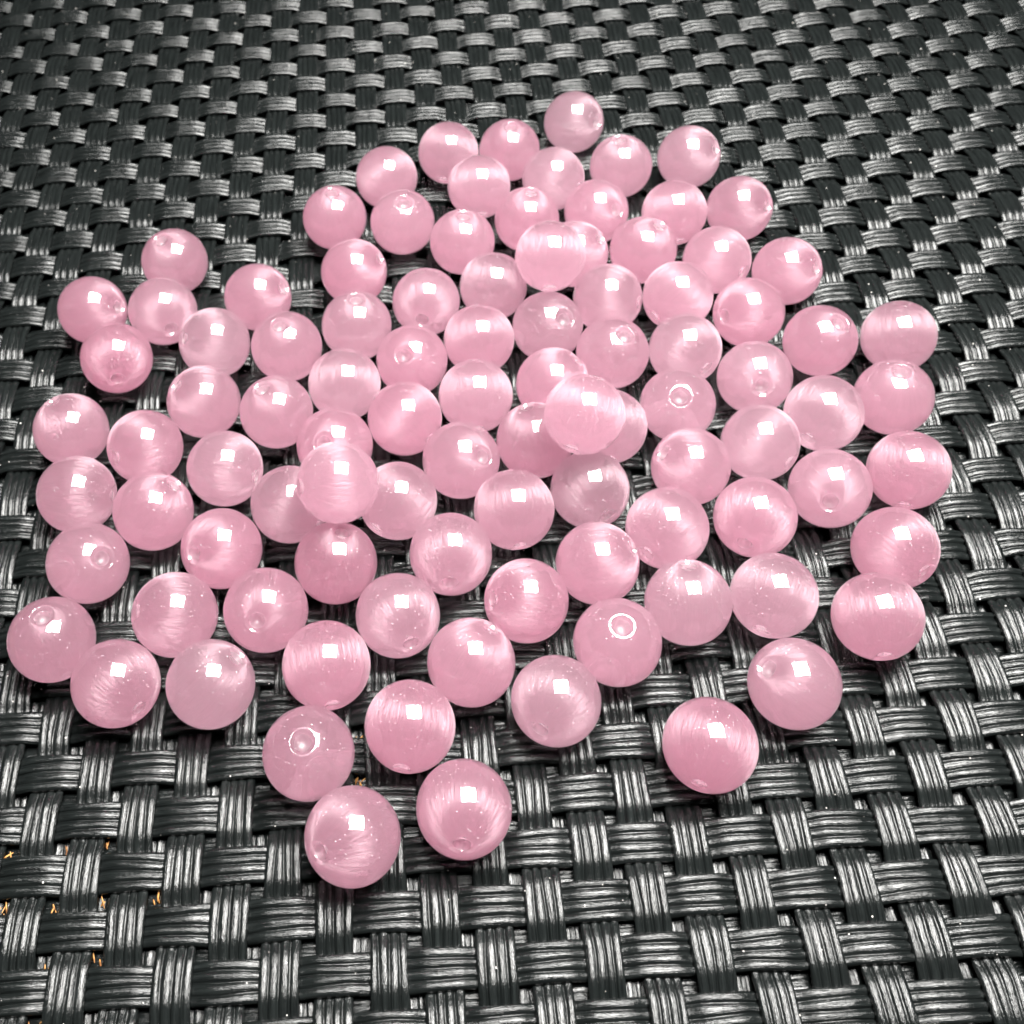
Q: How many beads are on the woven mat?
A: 98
